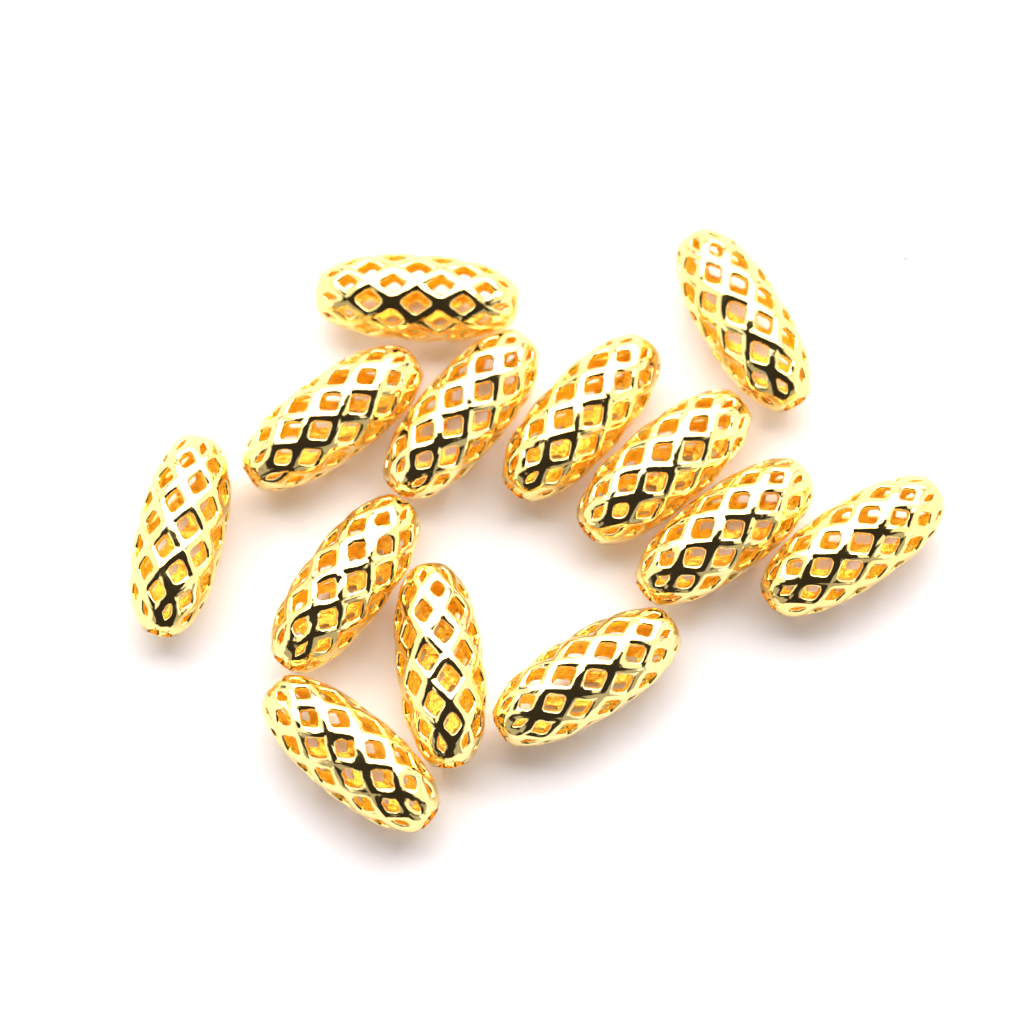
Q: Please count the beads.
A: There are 13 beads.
